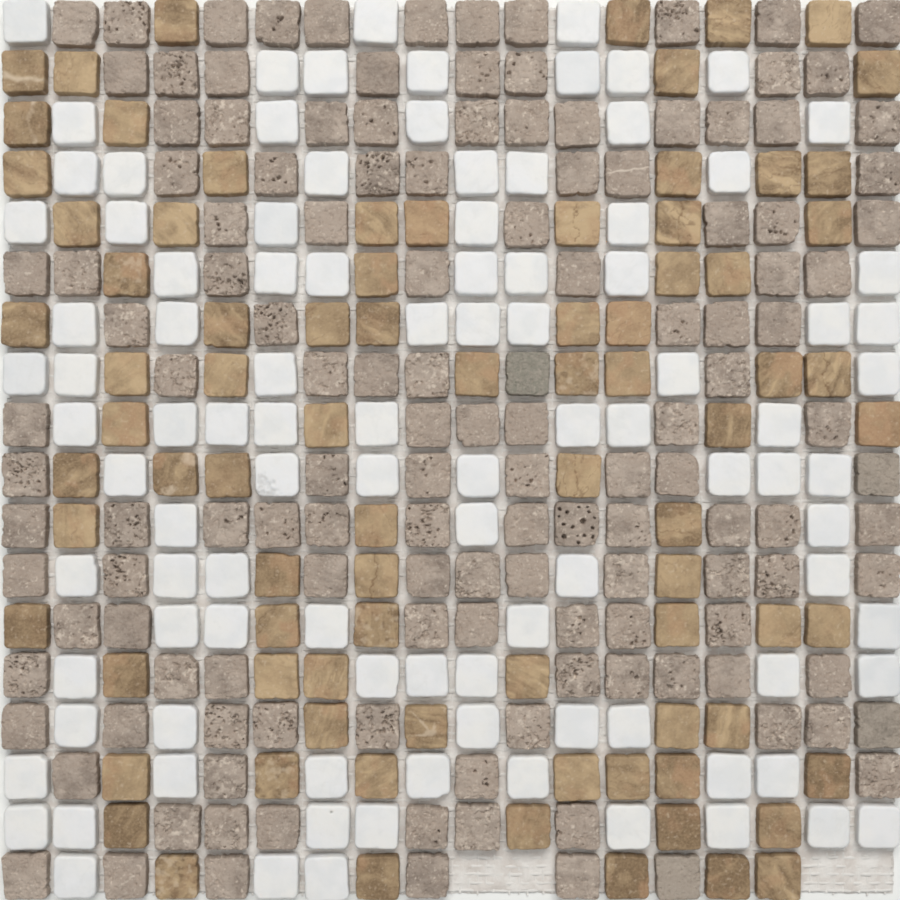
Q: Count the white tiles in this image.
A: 101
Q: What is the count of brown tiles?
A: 83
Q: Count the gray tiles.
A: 136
